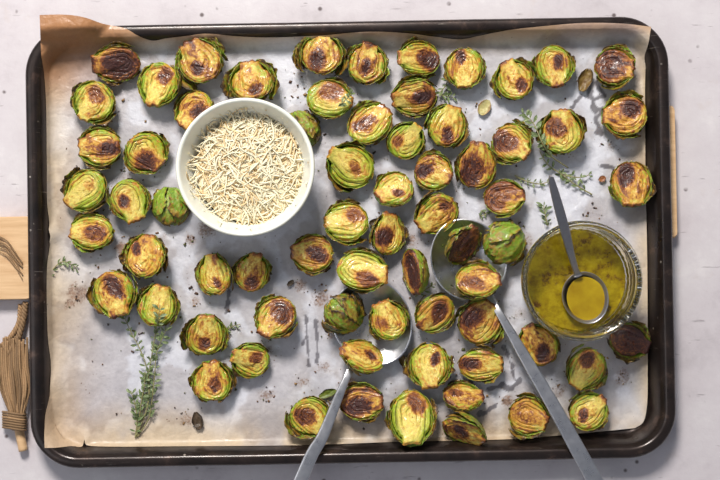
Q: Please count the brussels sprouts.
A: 69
